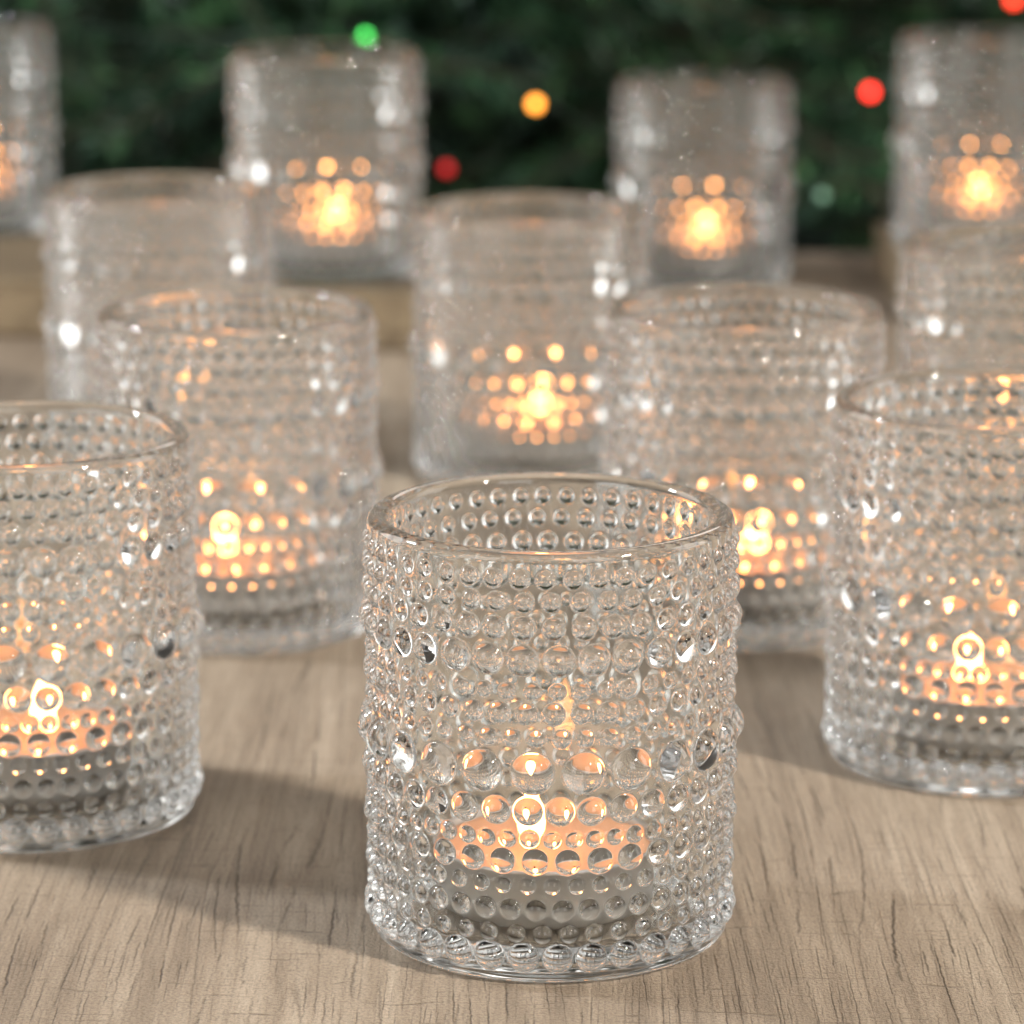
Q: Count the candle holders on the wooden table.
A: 12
